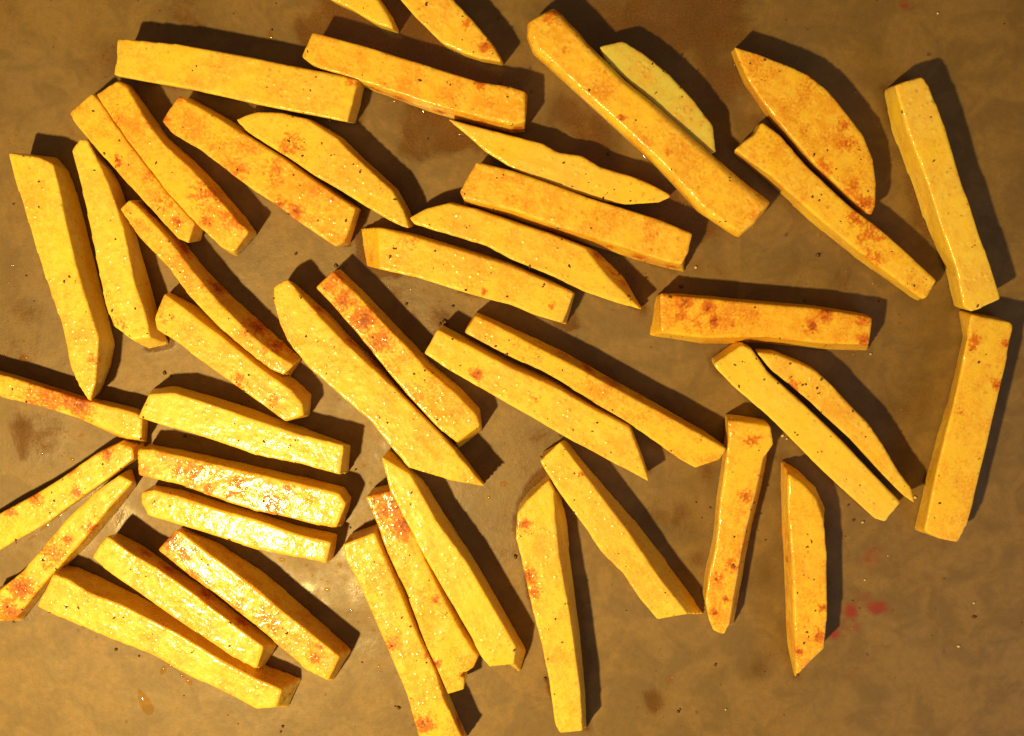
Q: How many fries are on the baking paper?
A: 45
